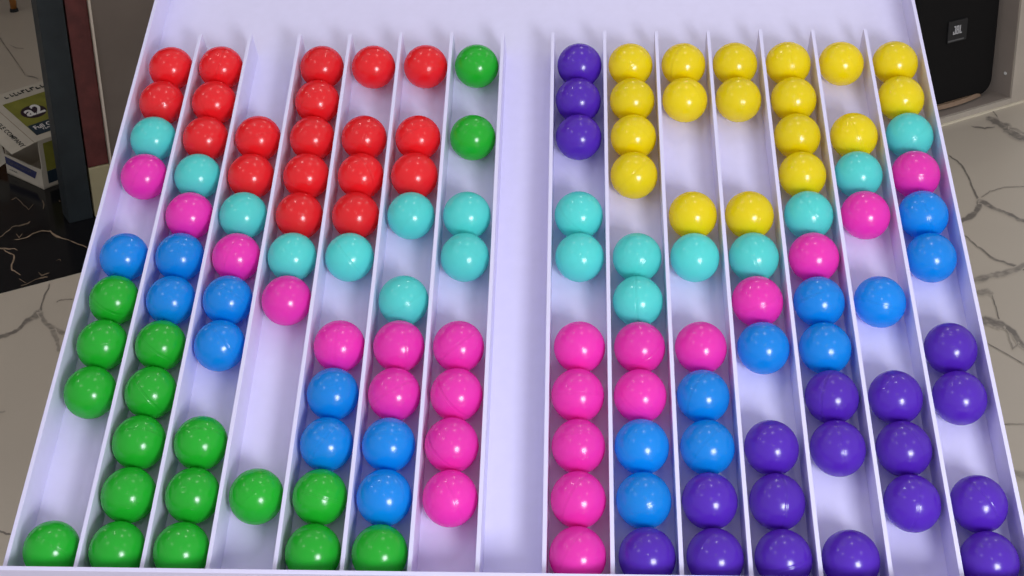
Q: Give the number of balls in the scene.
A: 134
